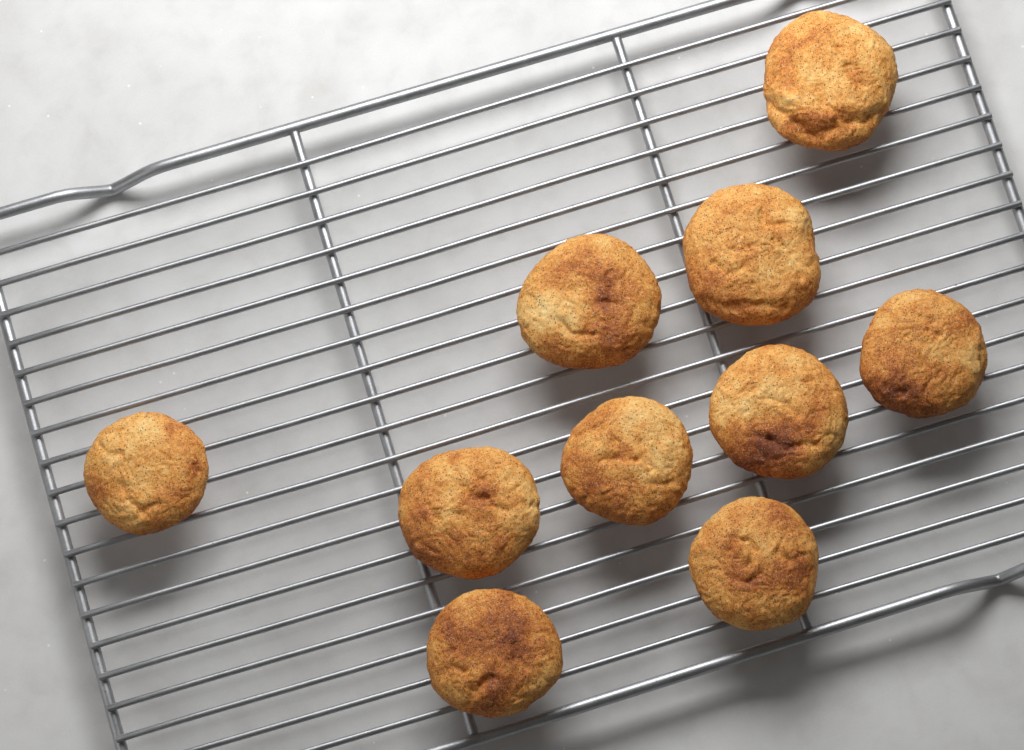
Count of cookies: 10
